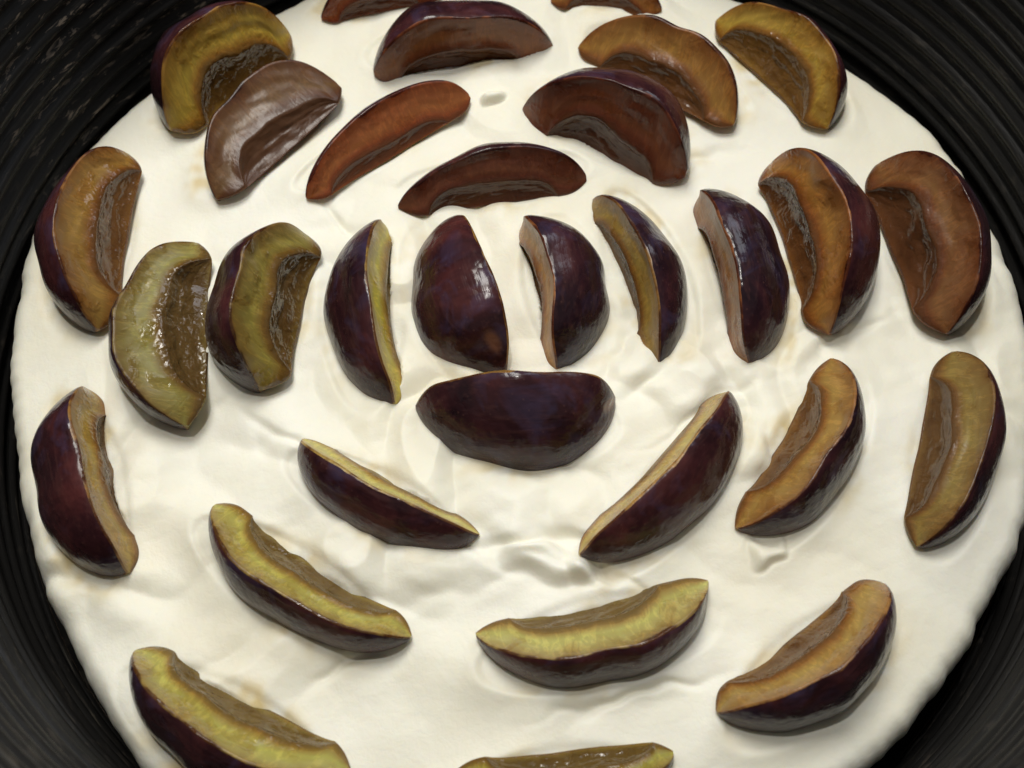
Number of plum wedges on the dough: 31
